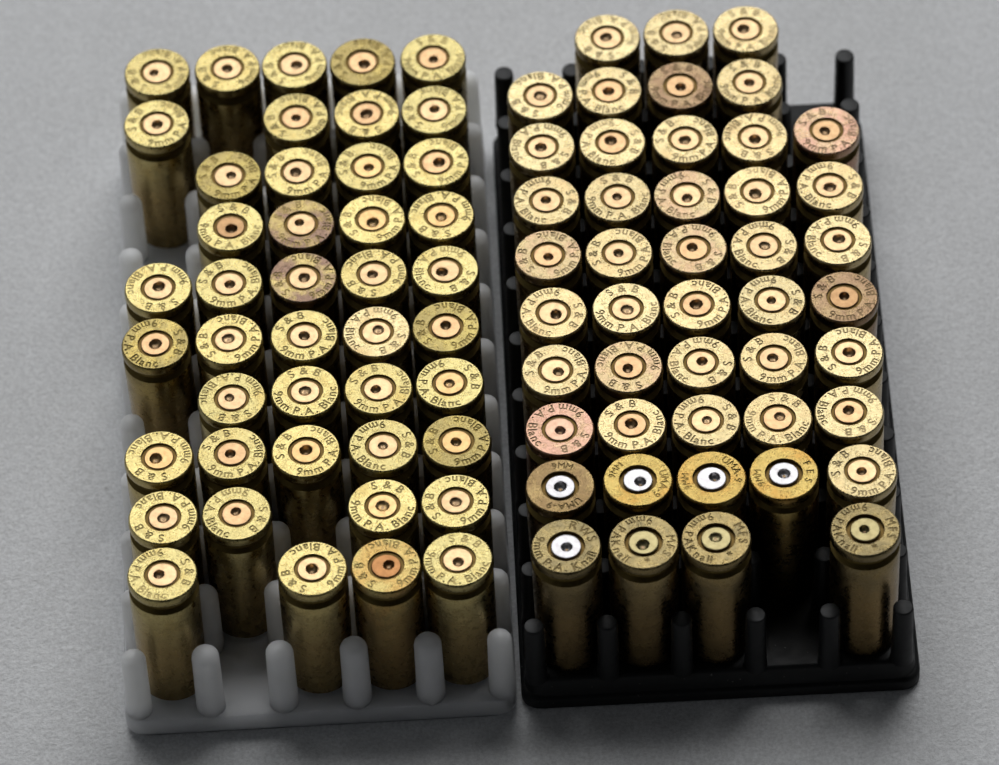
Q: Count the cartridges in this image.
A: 90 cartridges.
